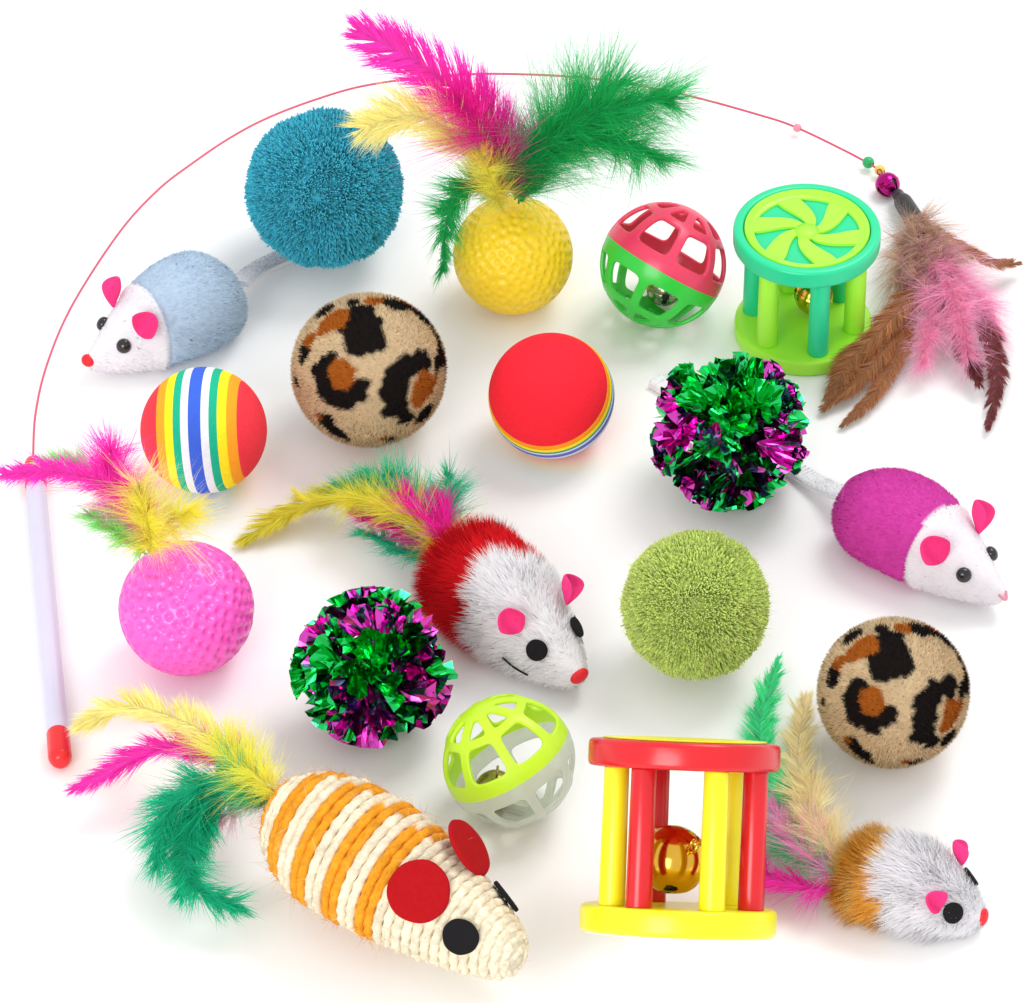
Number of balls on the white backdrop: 12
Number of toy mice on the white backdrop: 5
